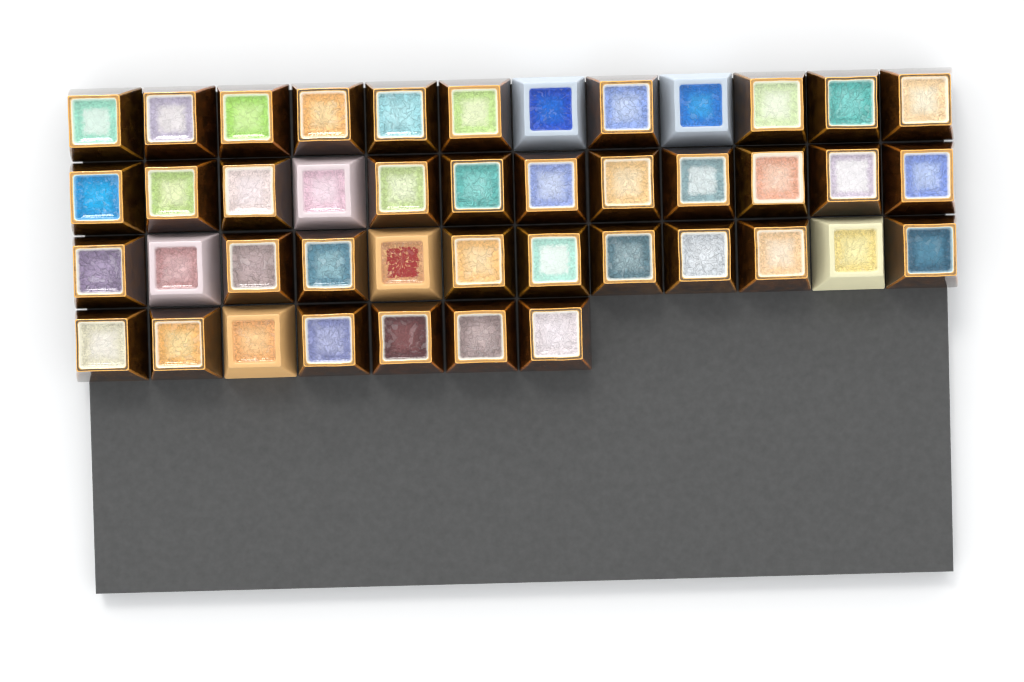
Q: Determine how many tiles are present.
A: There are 43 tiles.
